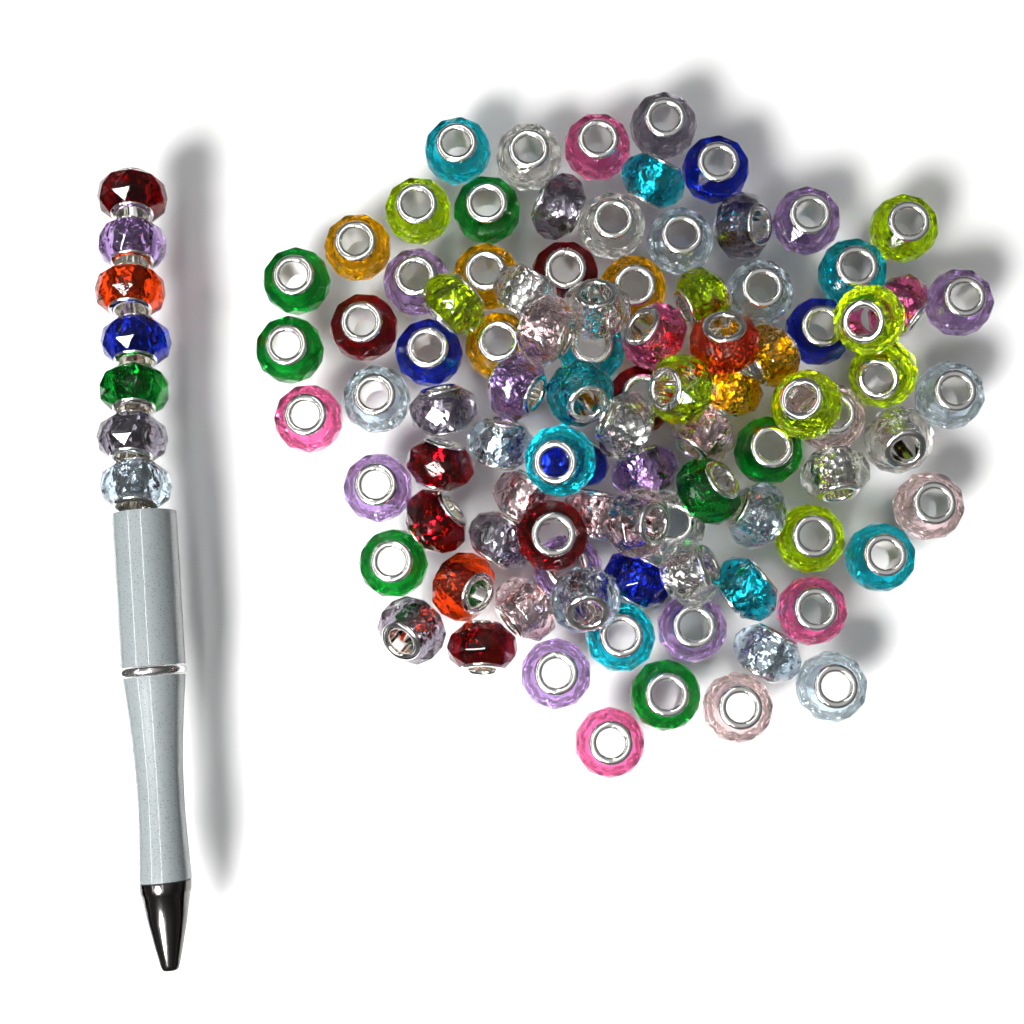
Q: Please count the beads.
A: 100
